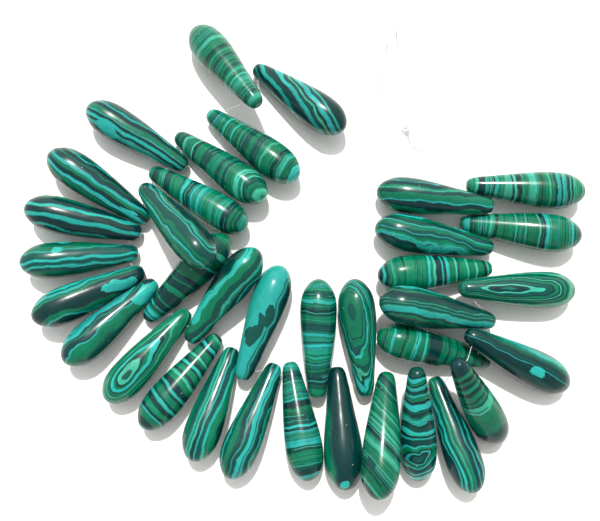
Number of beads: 36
